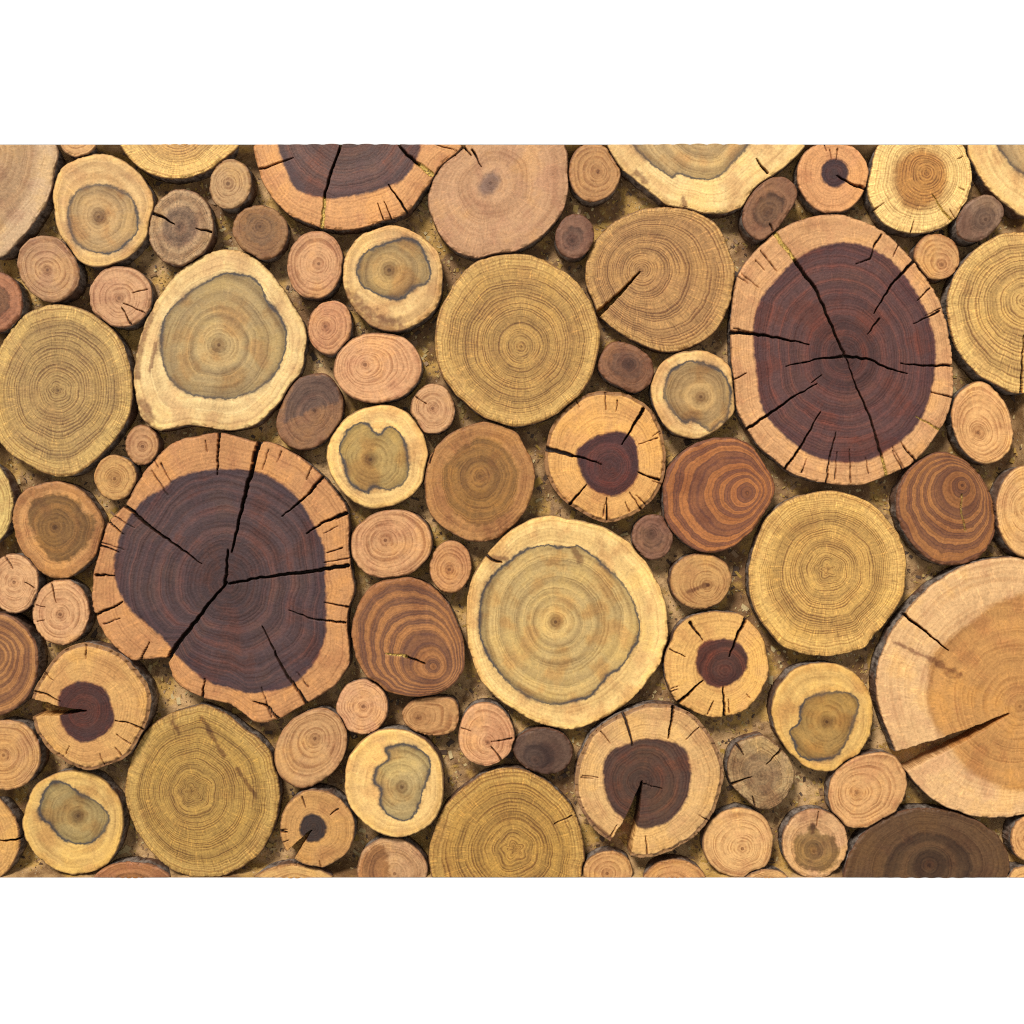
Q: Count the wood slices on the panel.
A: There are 87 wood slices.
